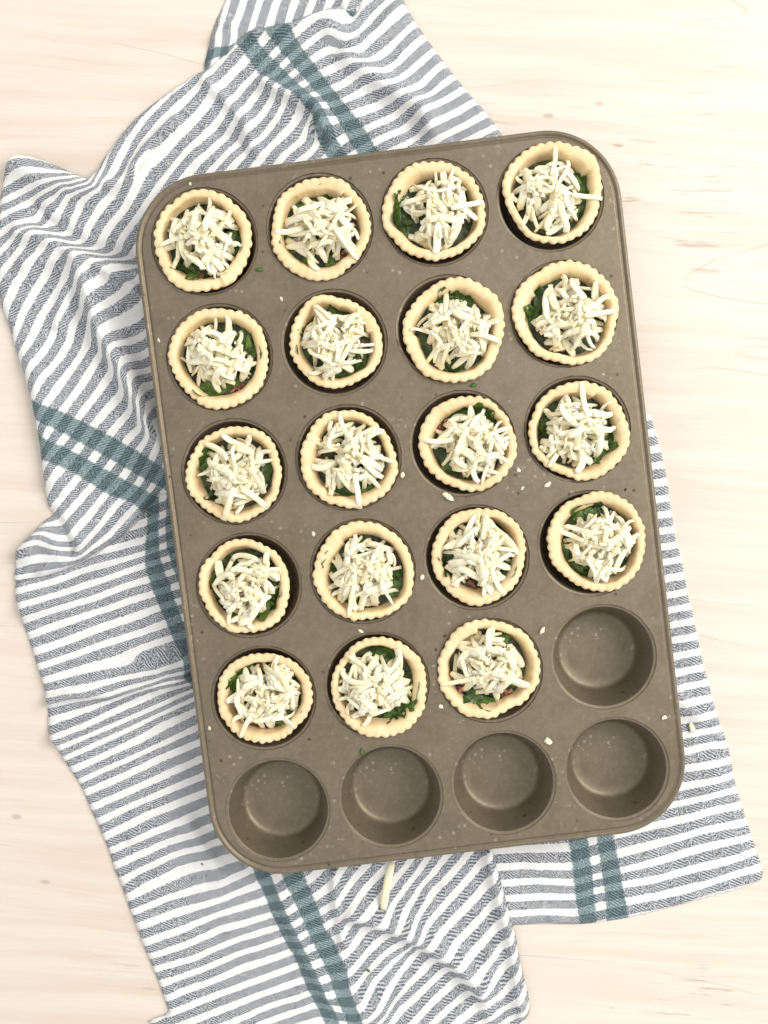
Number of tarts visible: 19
